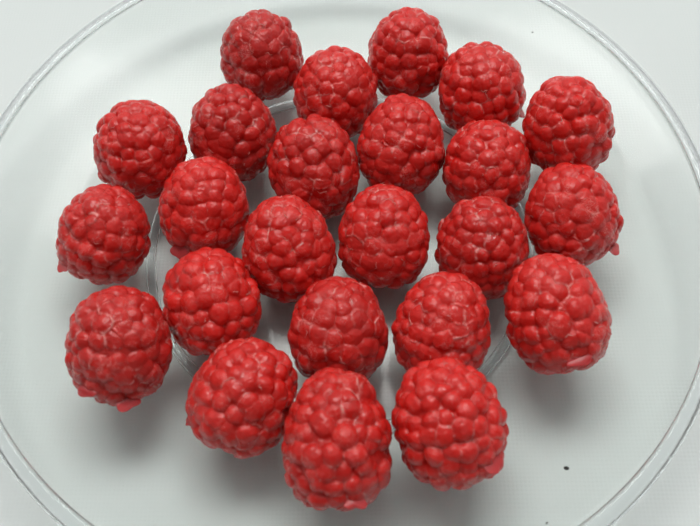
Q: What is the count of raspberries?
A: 24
